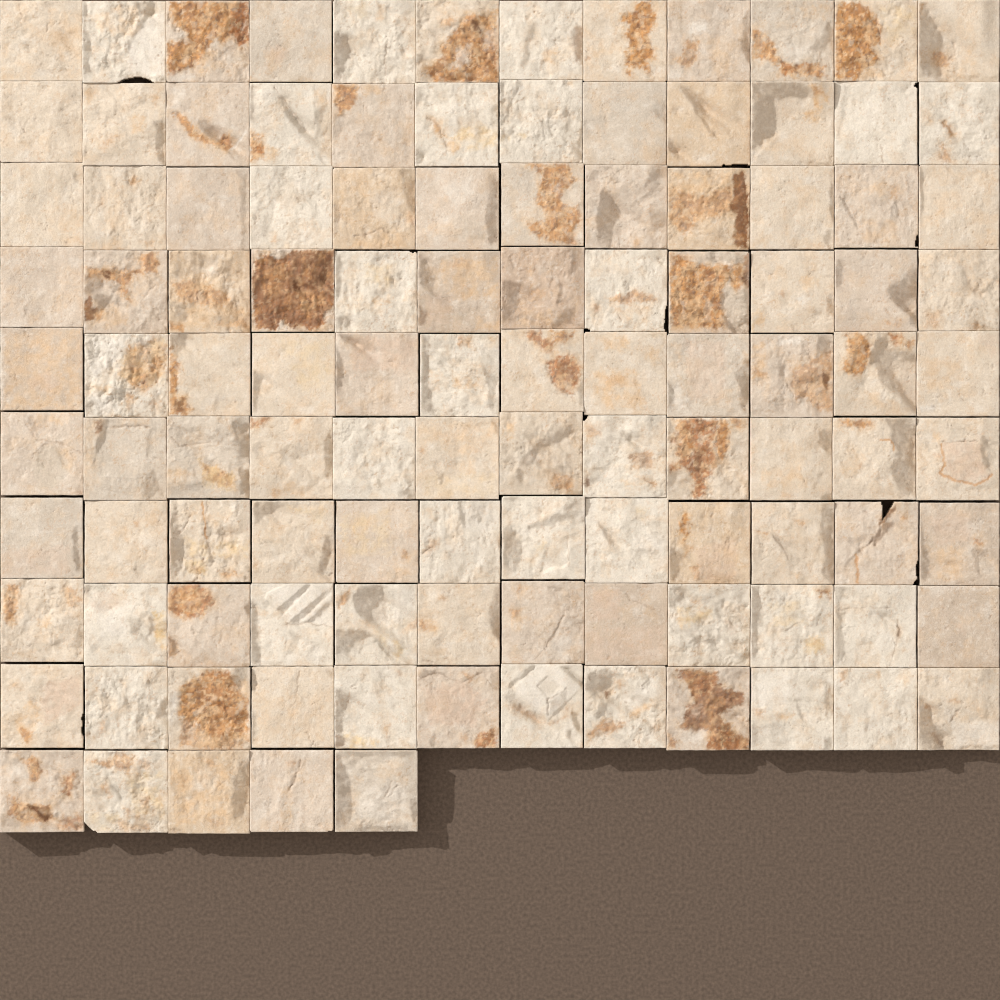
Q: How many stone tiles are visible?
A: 113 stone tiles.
